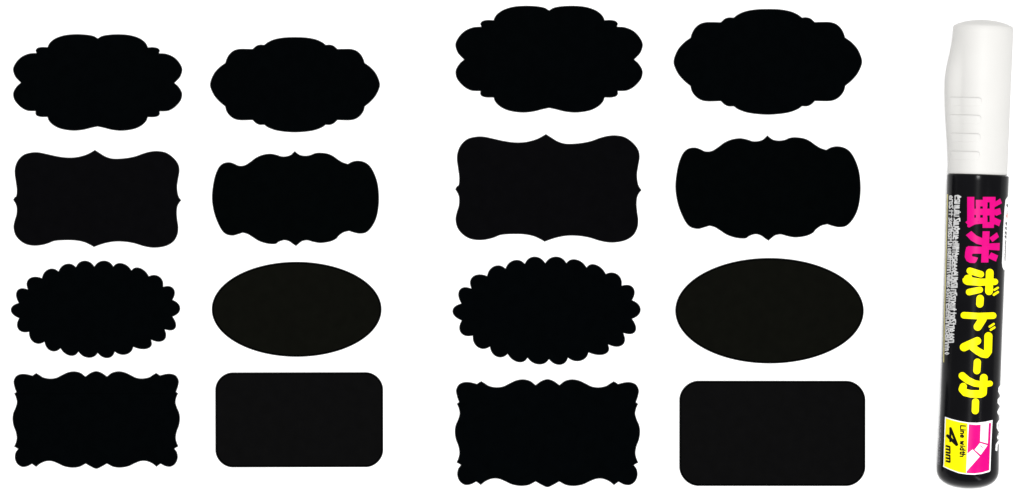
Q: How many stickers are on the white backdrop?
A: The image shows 16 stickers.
